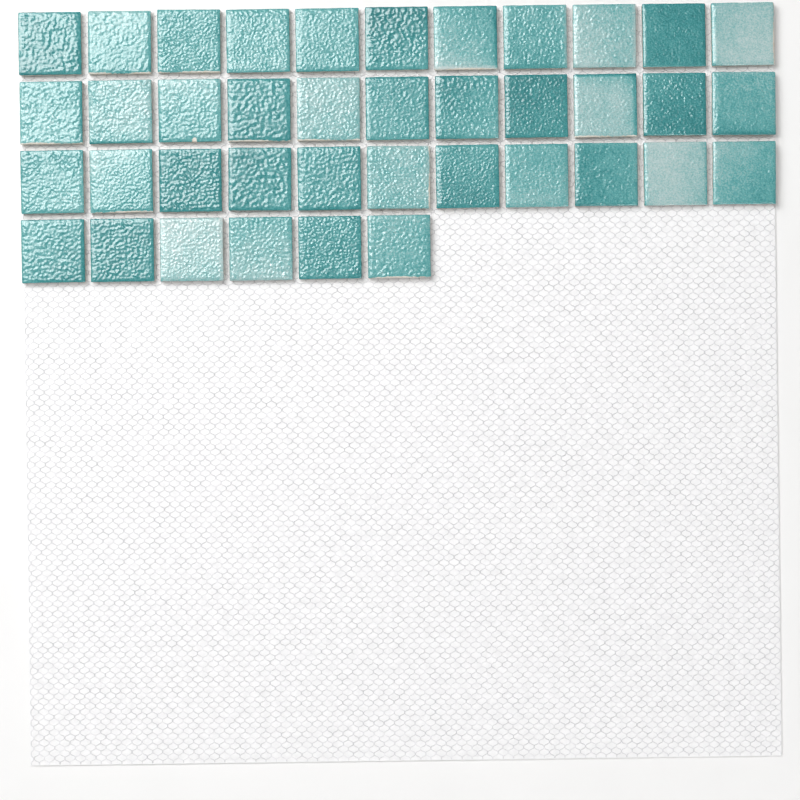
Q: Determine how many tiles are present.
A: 39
